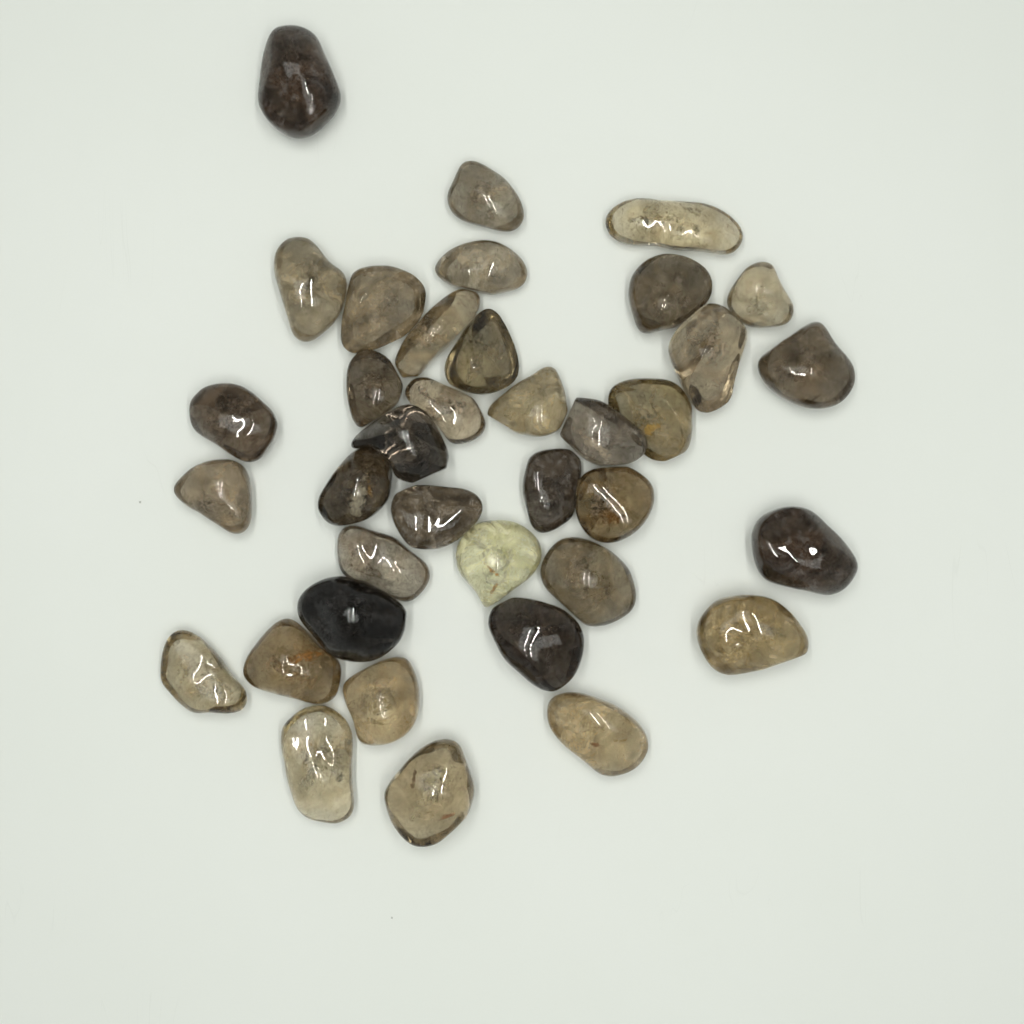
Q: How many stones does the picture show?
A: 37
